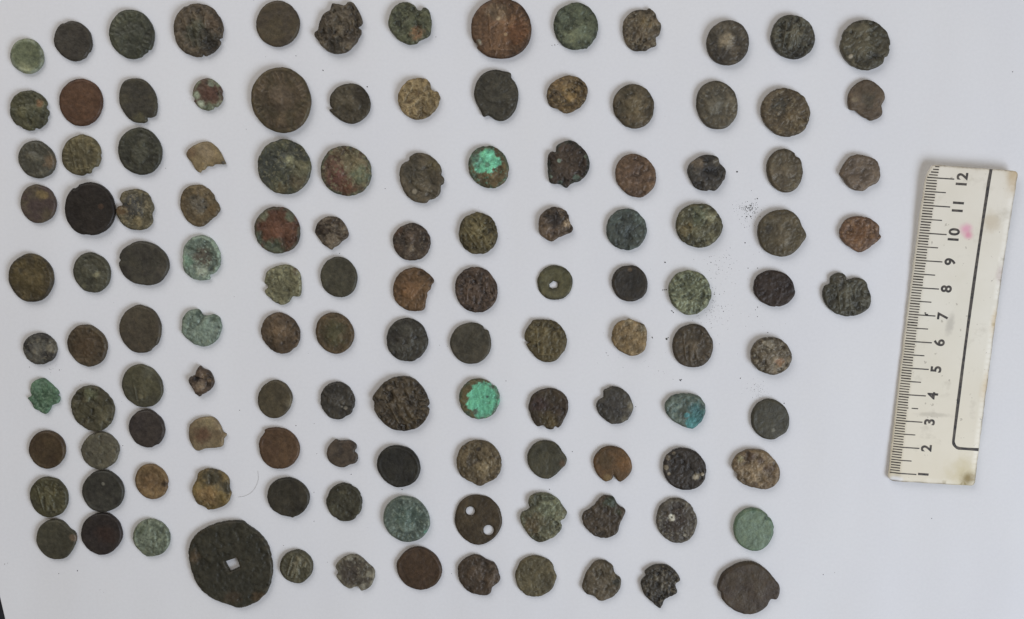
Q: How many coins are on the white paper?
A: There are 125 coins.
